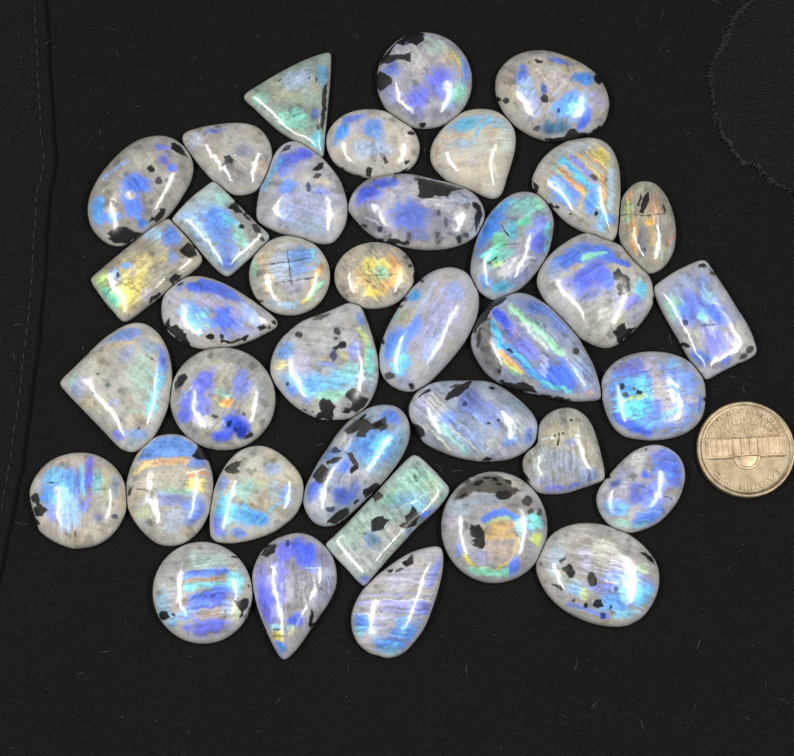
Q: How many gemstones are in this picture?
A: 38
